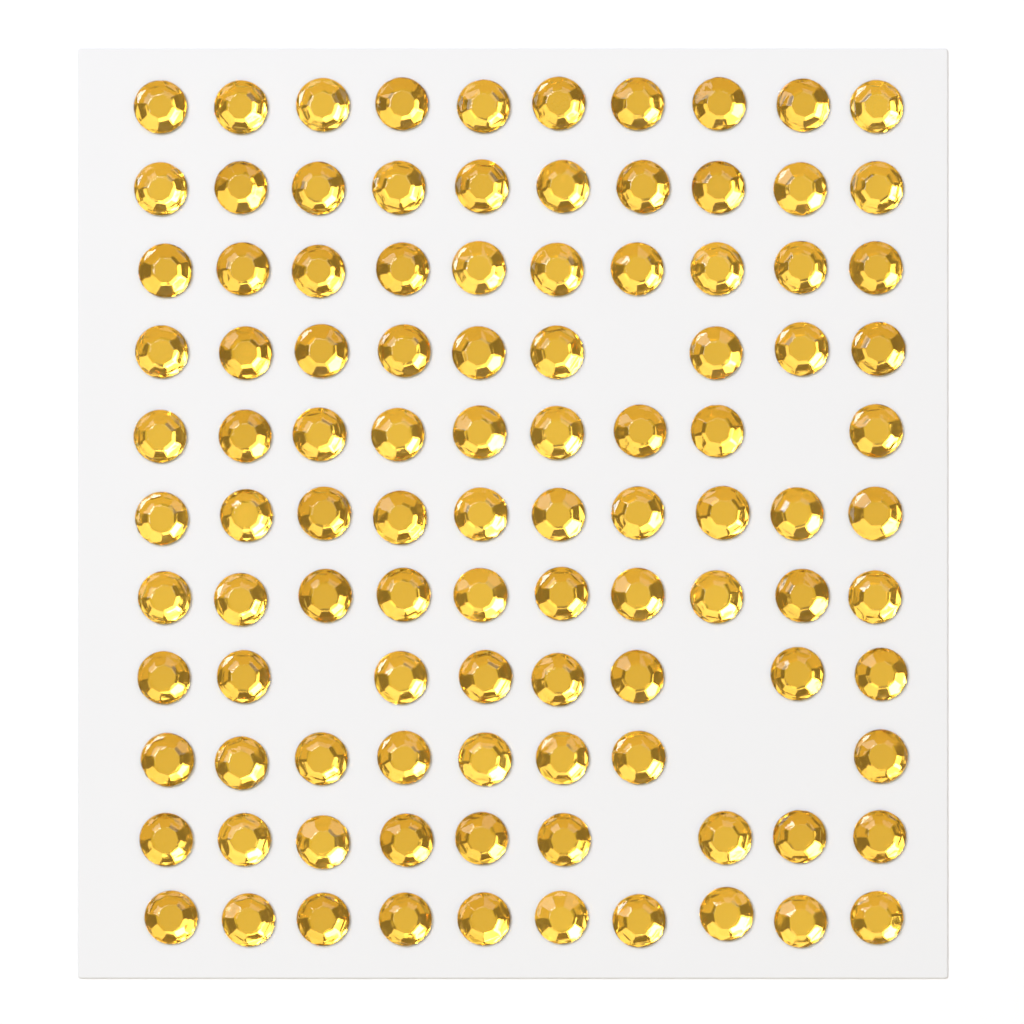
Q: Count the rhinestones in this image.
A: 103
